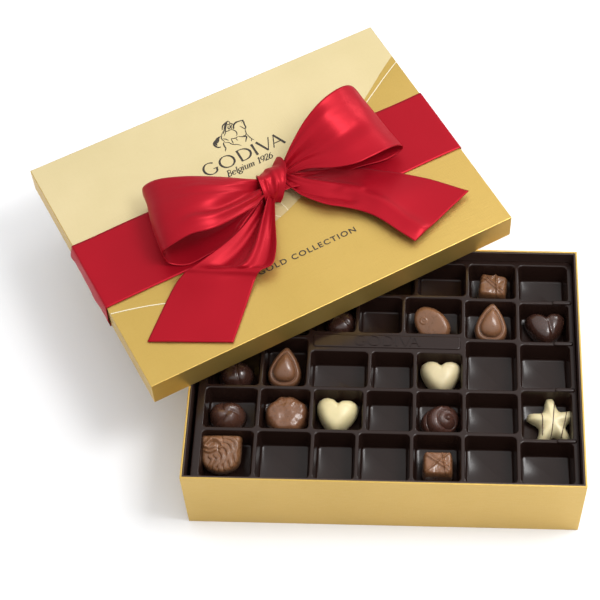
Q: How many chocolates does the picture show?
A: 15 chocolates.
